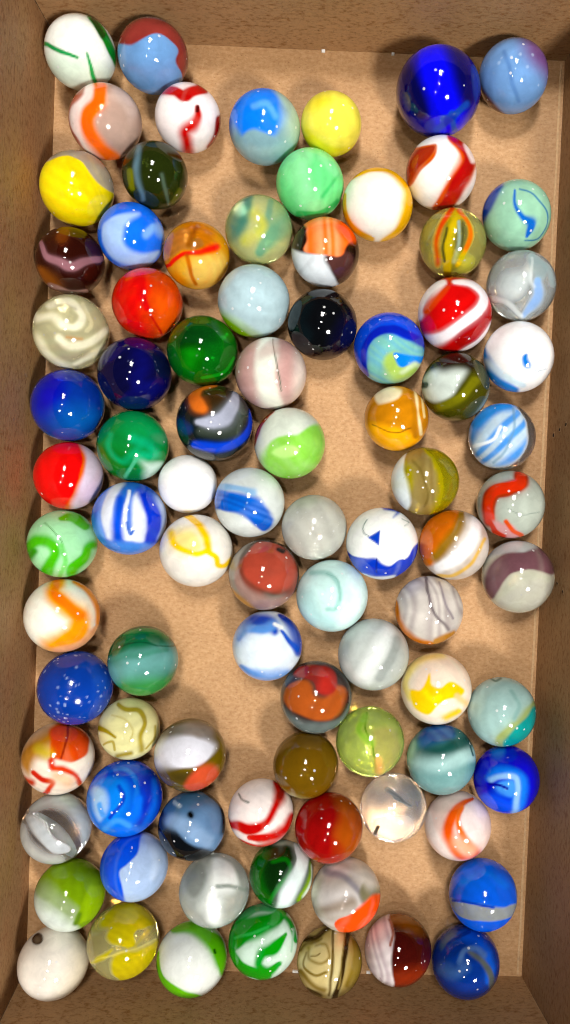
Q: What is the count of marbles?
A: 88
